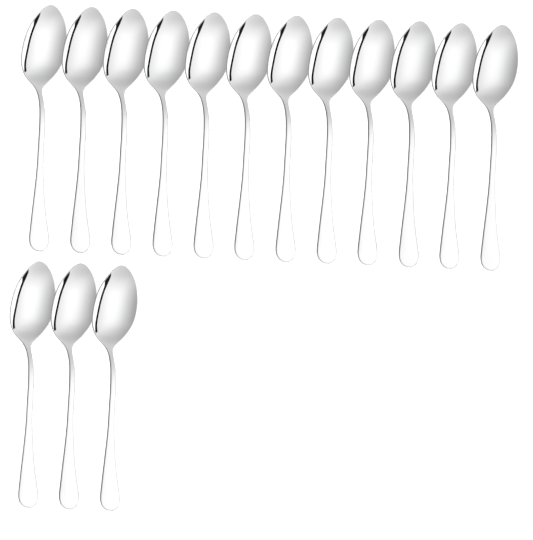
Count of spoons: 15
